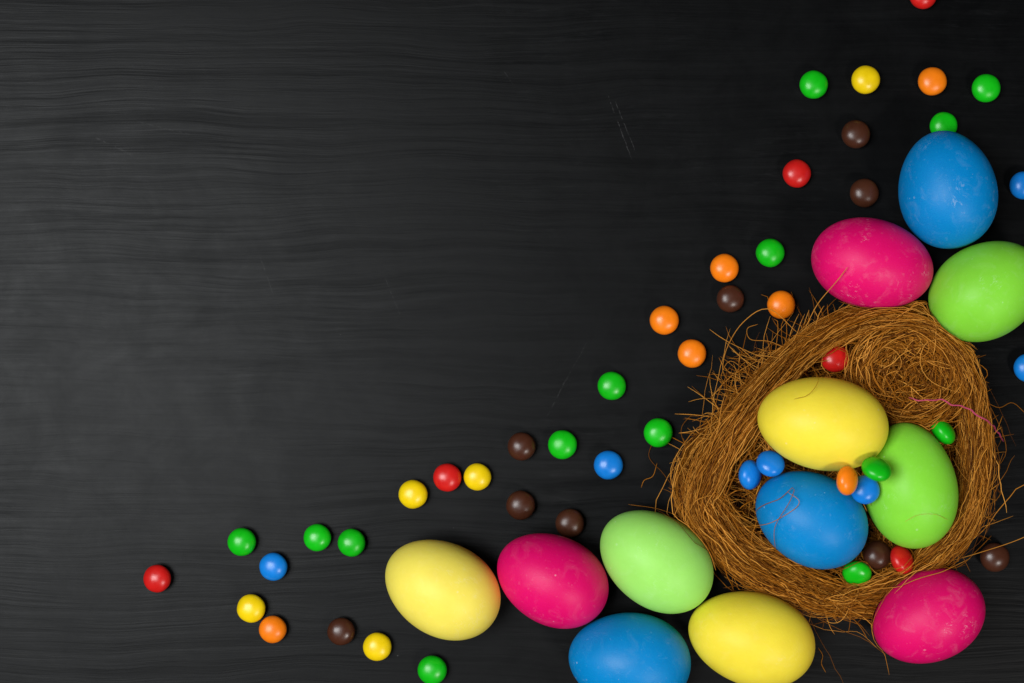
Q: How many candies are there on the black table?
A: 48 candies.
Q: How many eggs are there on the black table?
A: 12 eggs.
